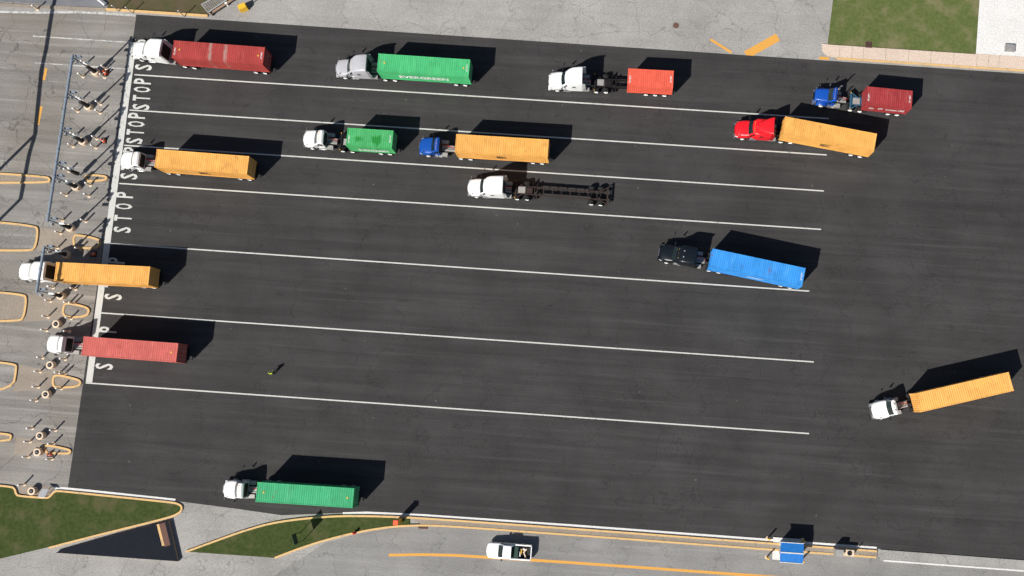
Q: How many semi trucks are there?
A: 14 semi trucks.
